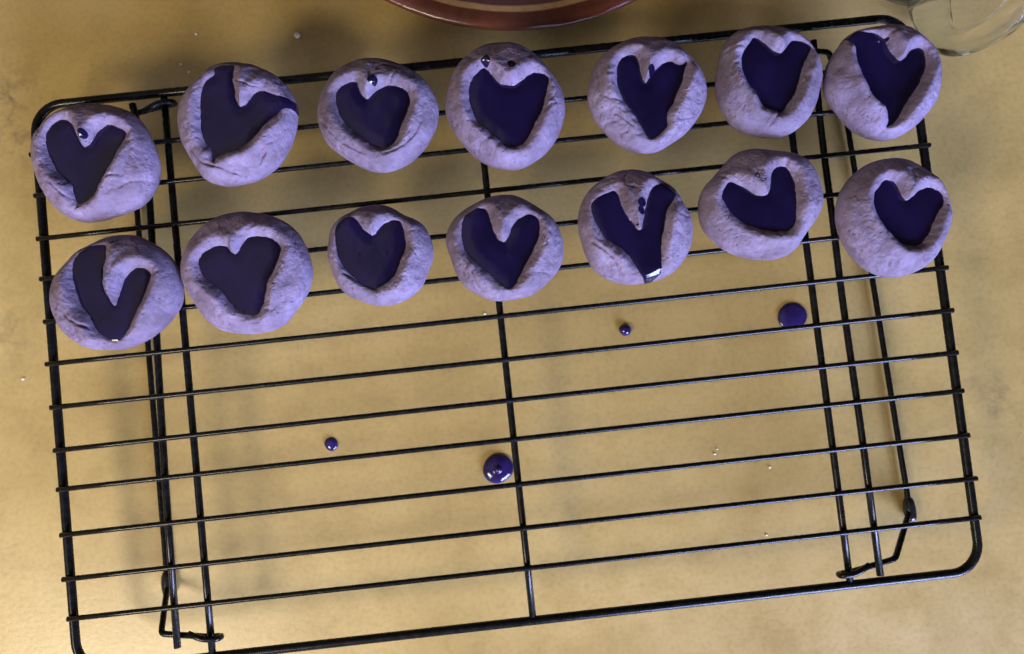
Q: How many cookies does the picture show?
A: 14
